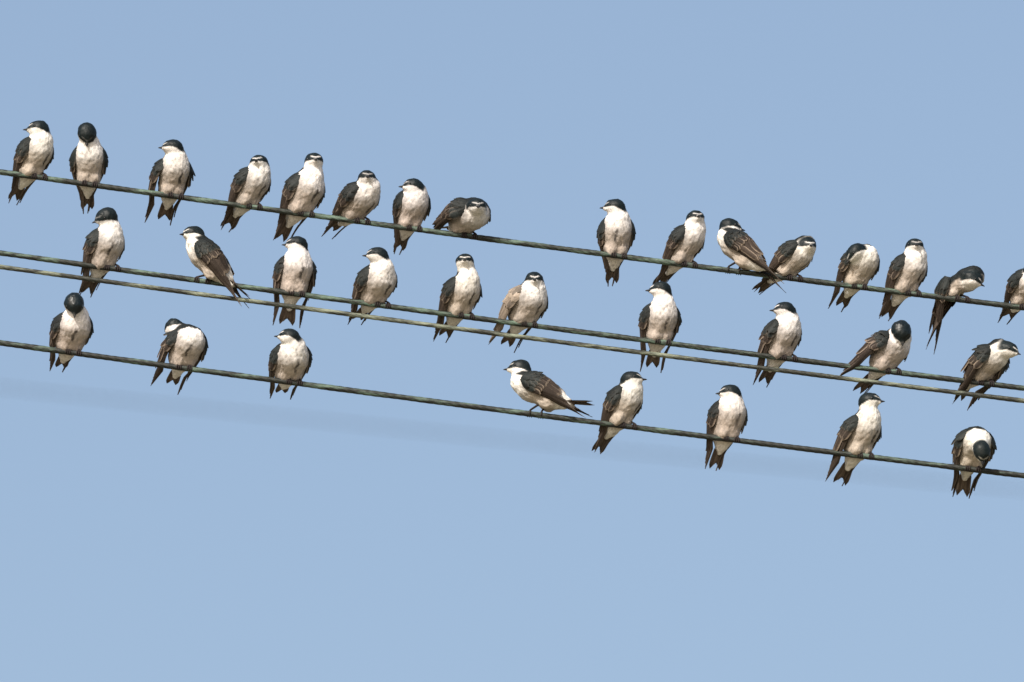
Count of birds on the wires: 34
